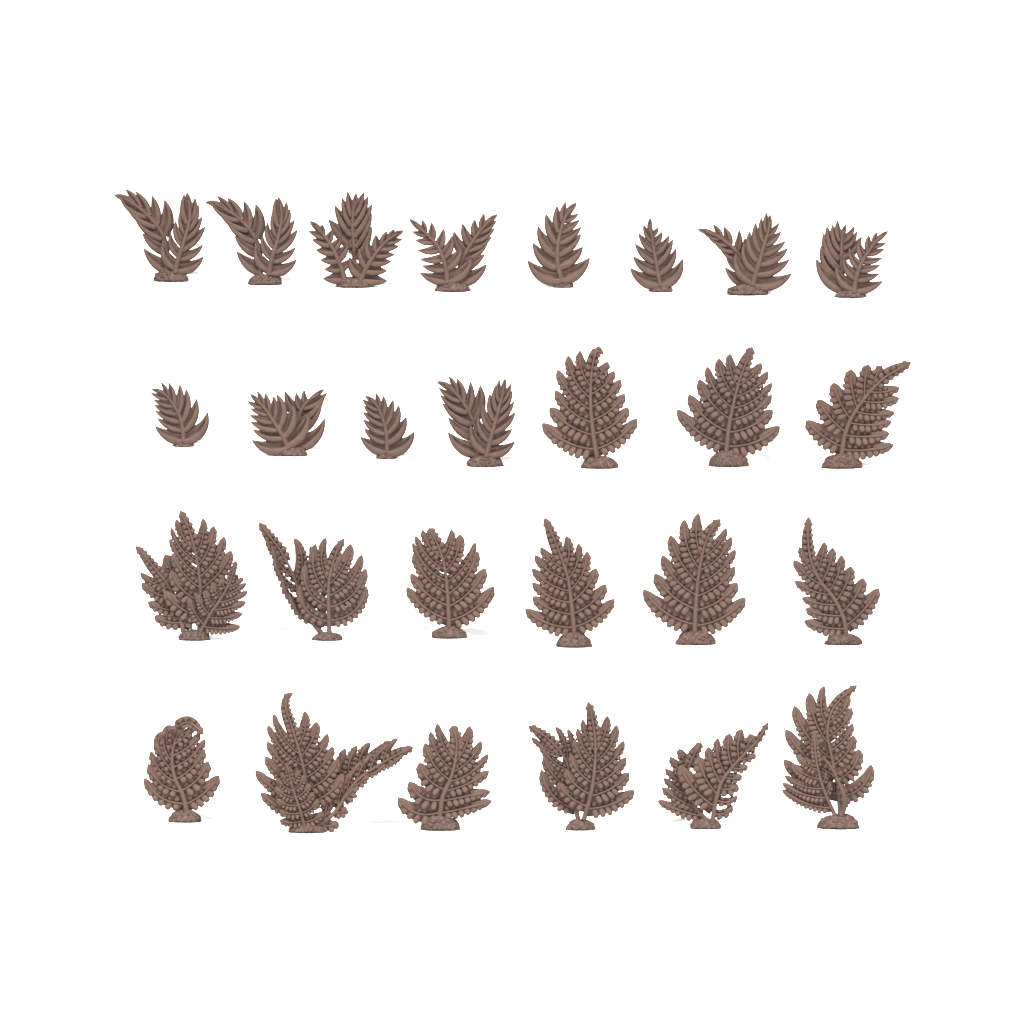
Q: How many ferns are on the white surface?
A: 27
